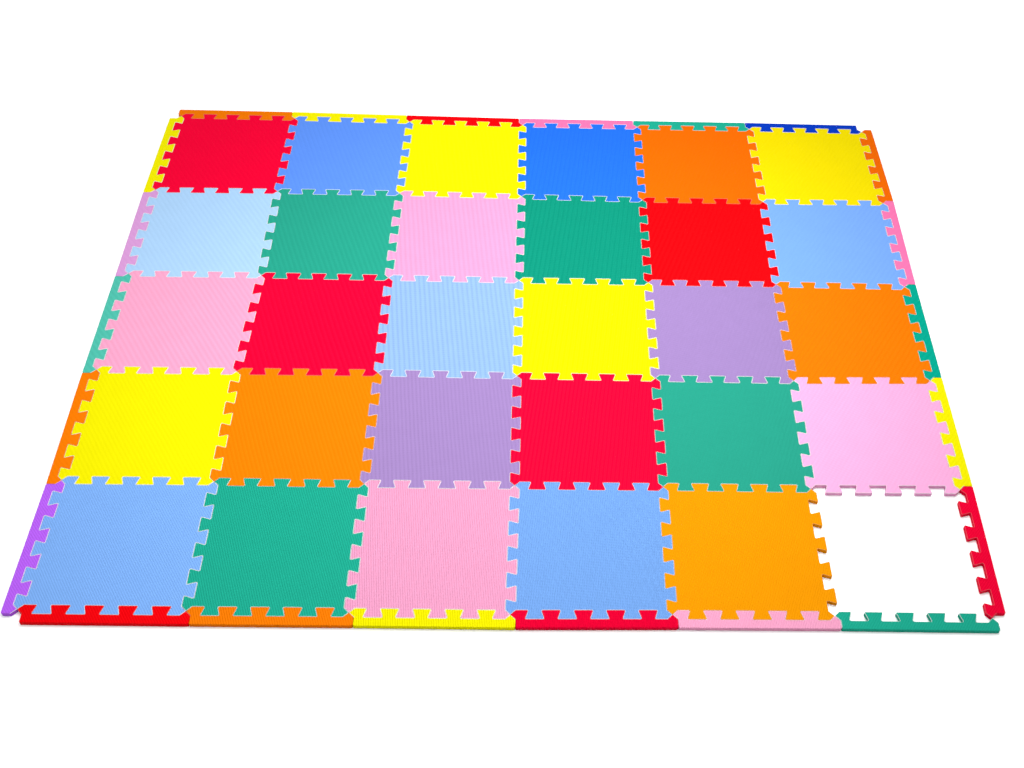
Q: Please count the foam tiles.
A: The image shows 29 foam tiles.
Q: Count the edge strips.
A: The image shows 22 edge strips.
